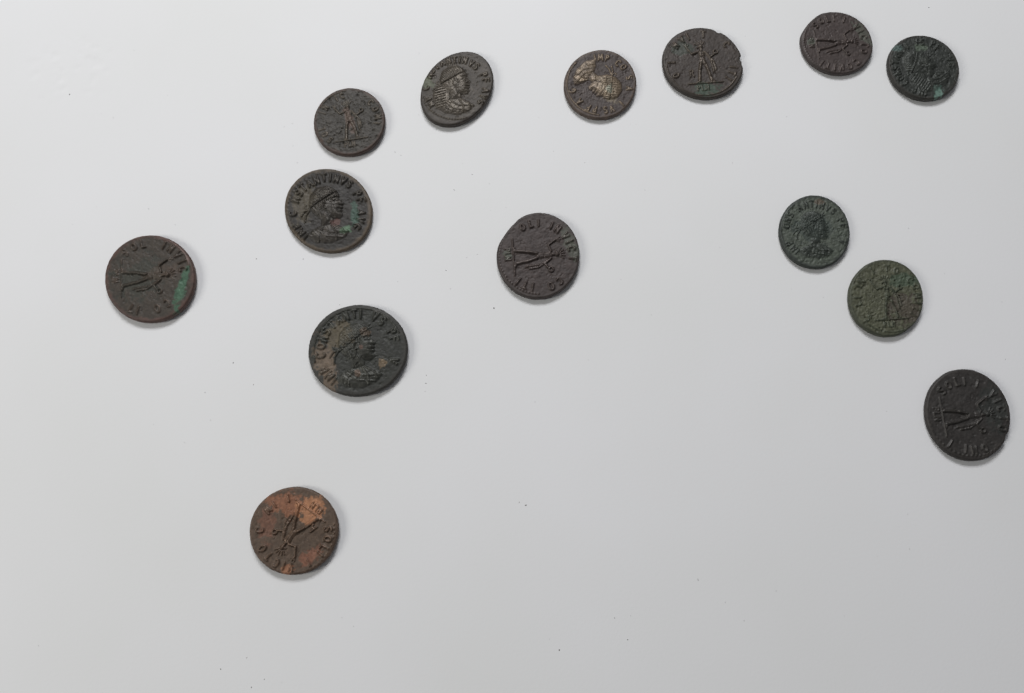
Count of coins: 14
